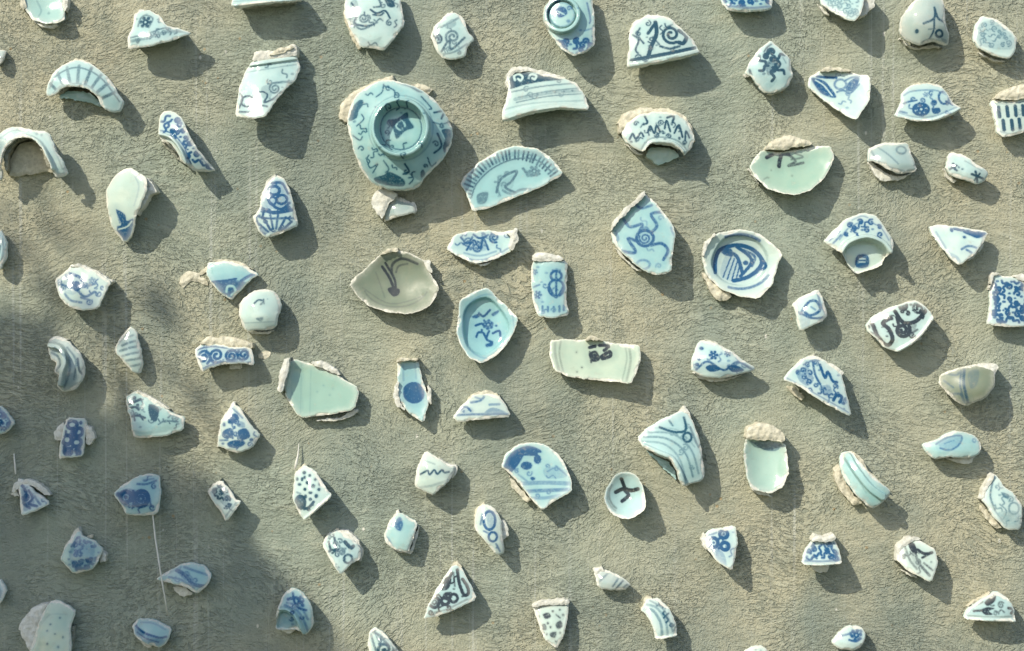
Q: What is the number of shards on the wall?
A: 91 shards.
